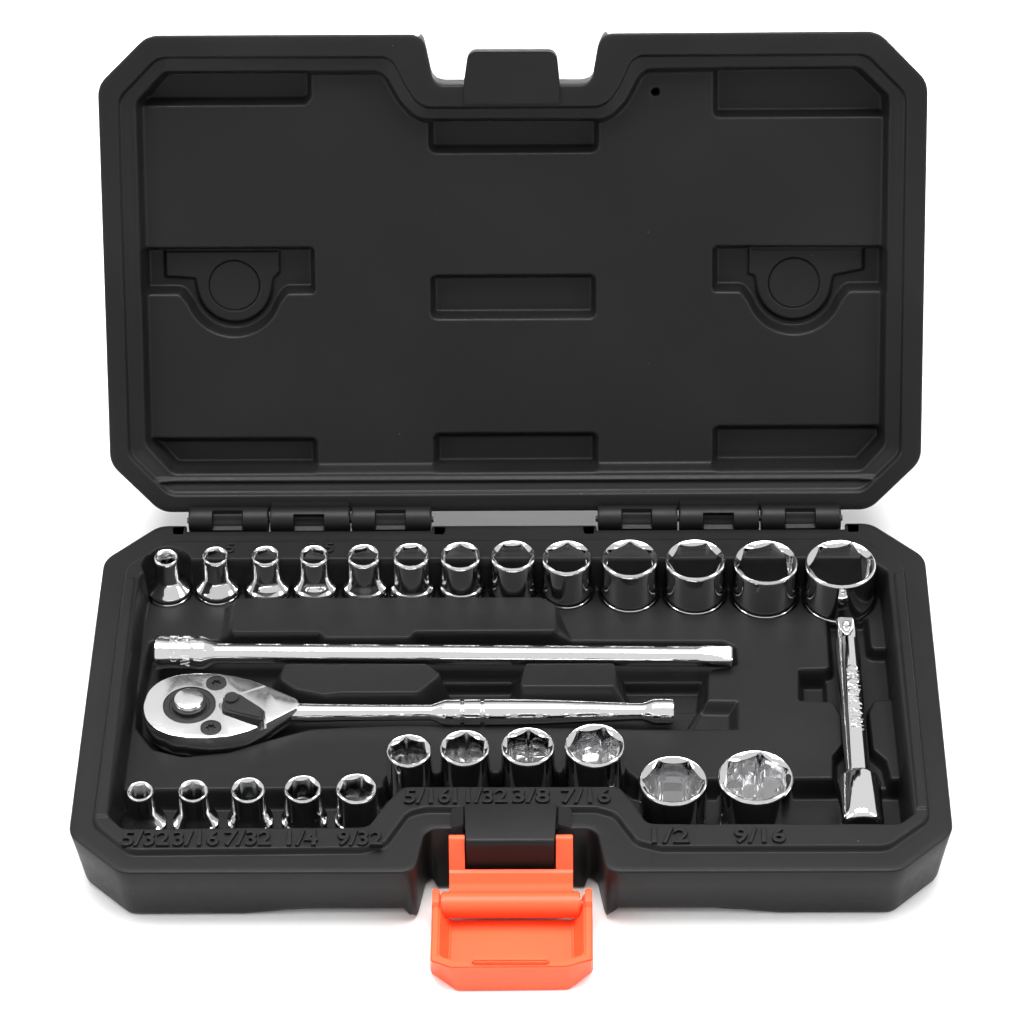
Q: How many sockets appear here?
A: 24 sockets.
